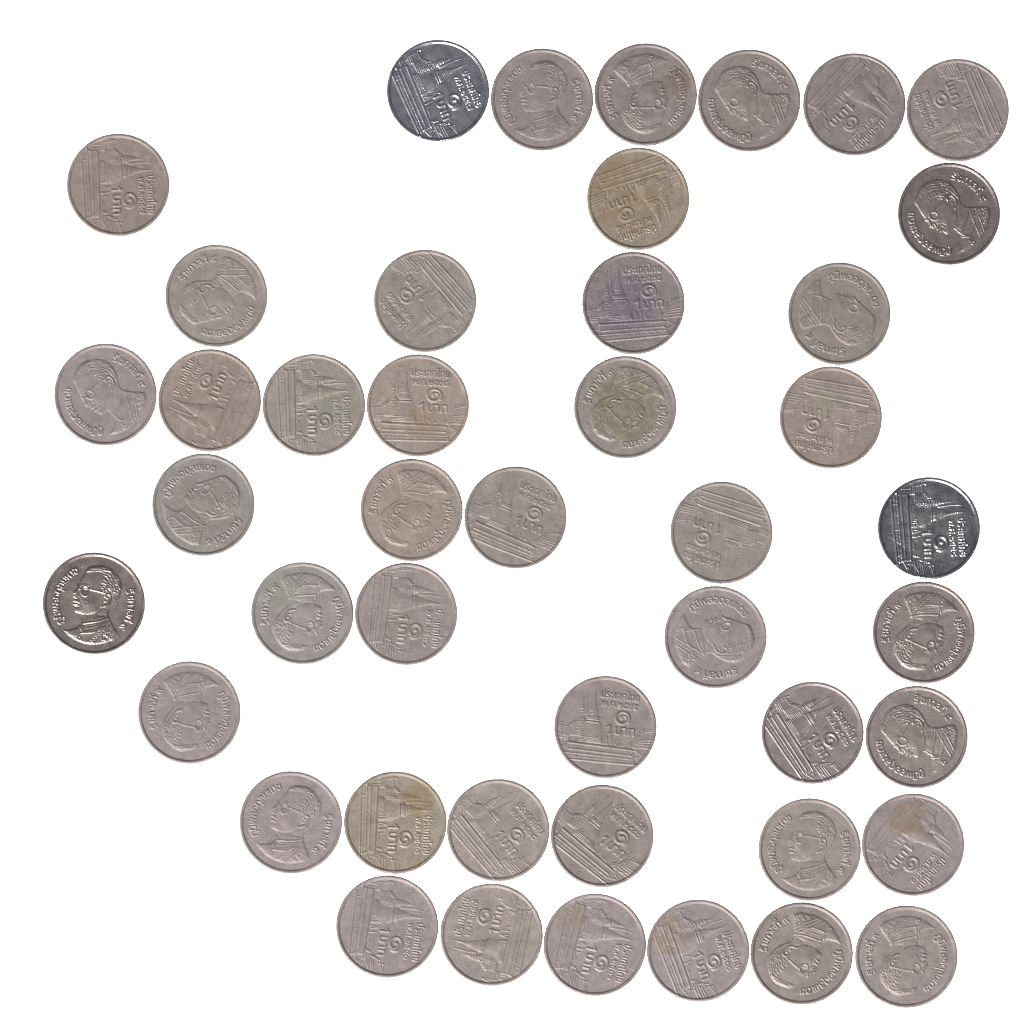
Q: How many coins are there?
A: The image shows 45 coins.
